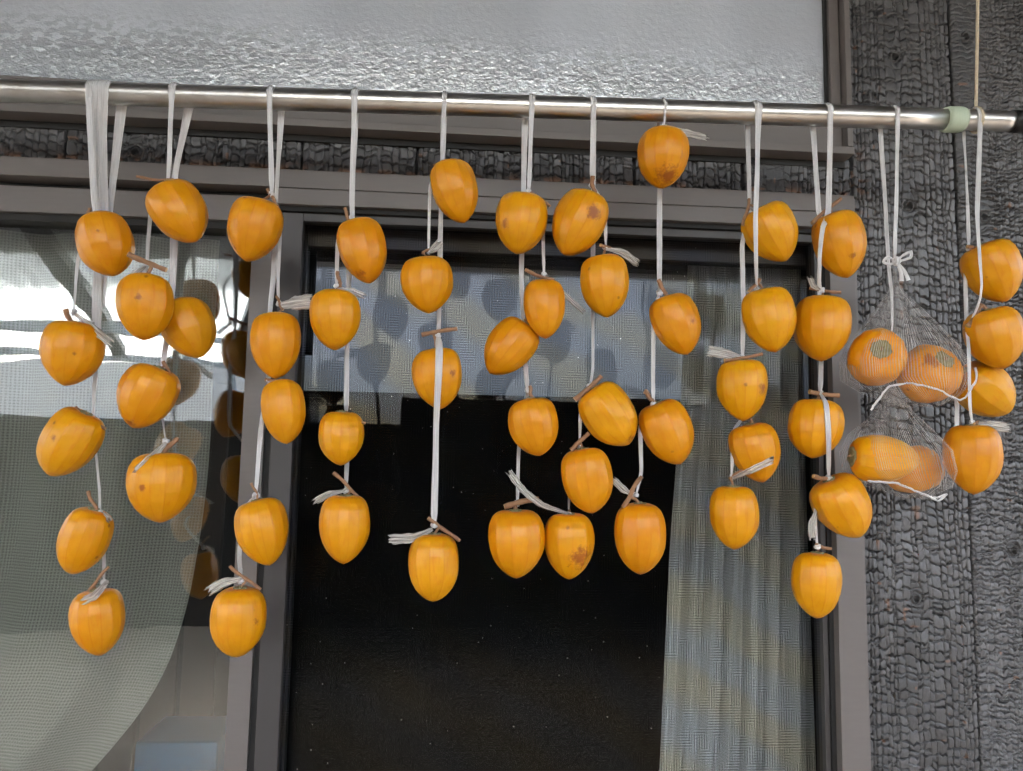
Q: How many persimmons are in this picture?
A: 55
